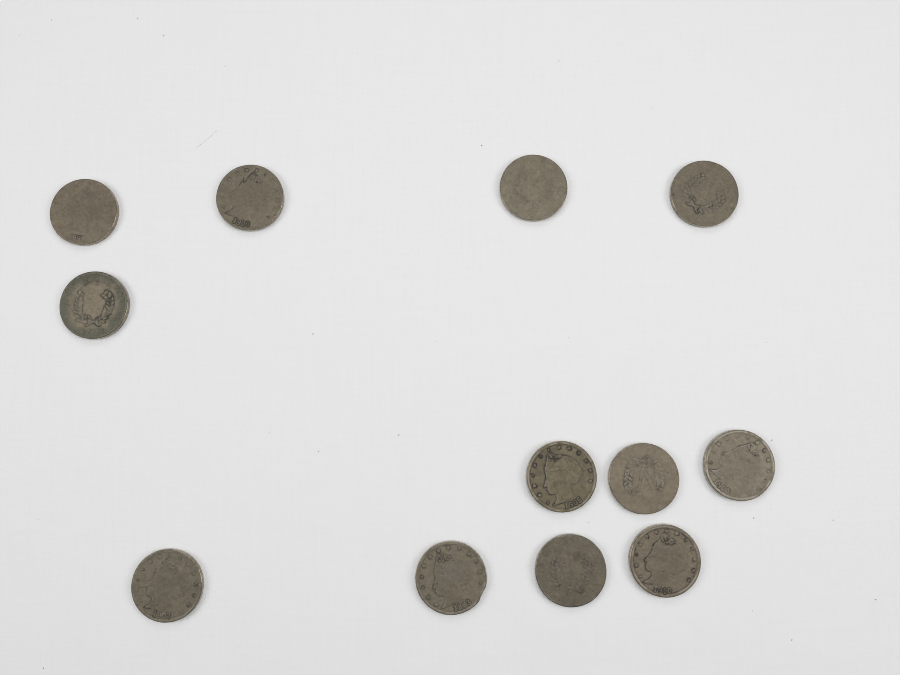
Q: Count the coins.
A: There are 12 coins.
